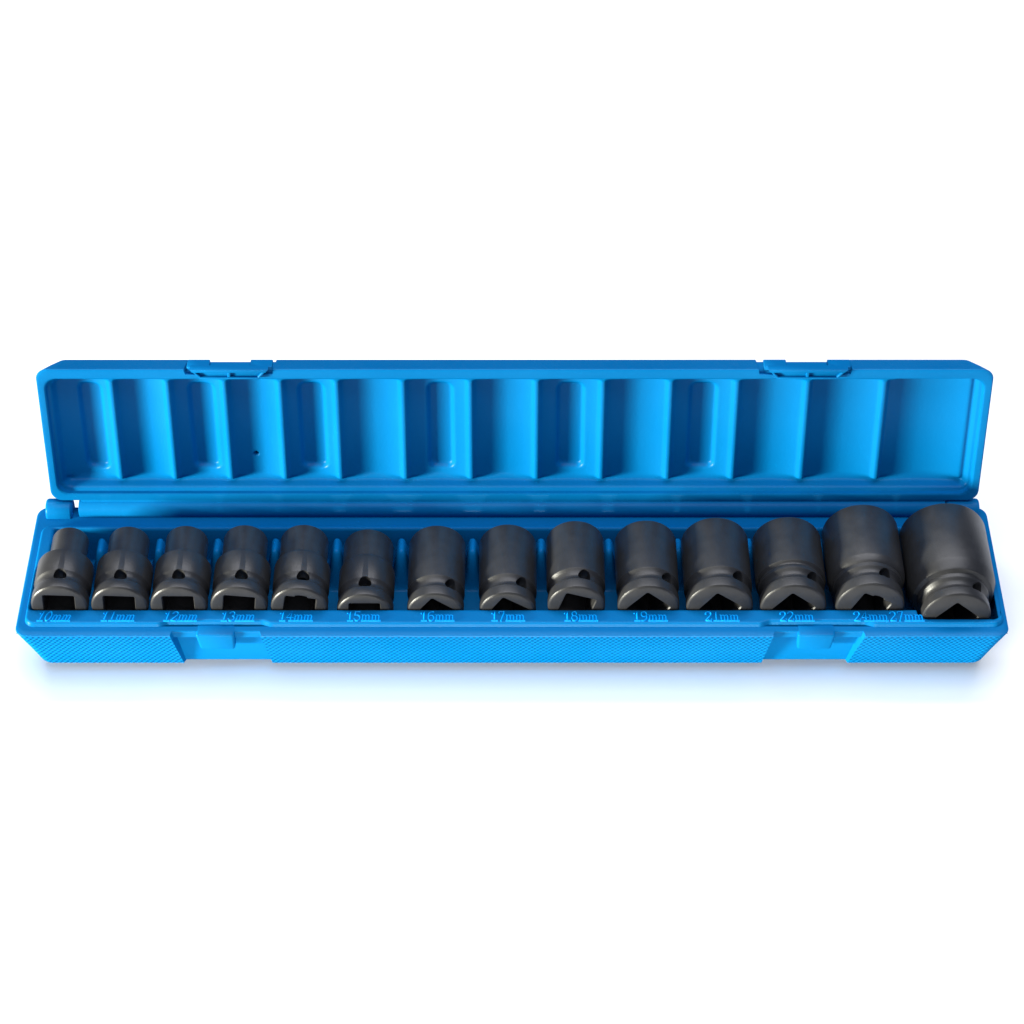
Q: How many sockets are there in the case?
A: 14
